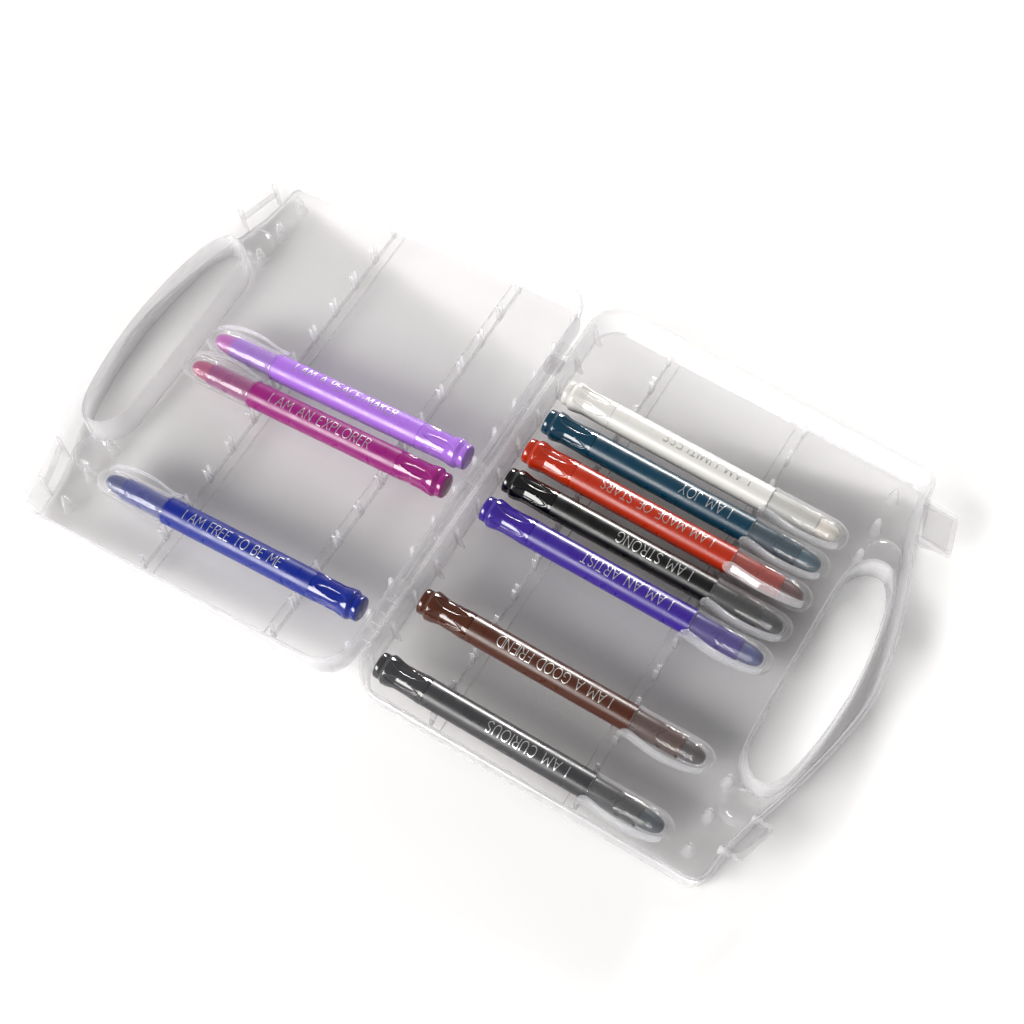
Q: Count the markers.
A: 10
